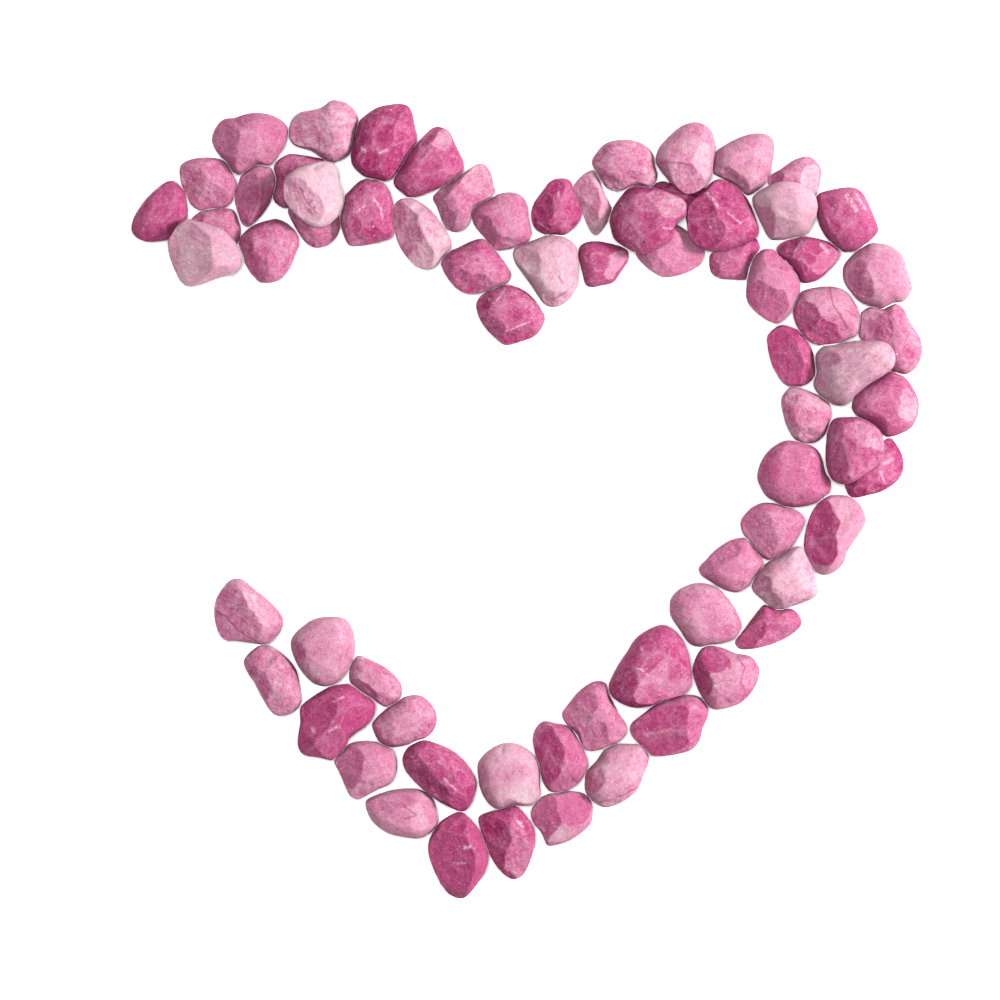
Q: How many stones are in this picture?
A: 71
